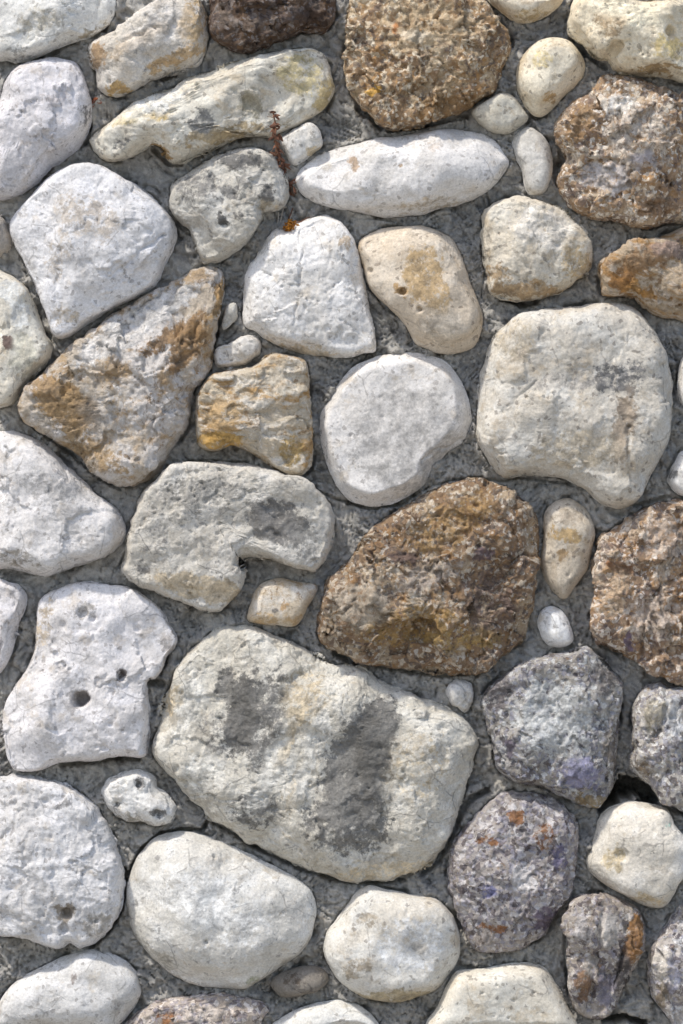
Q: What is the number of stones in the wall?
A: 56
